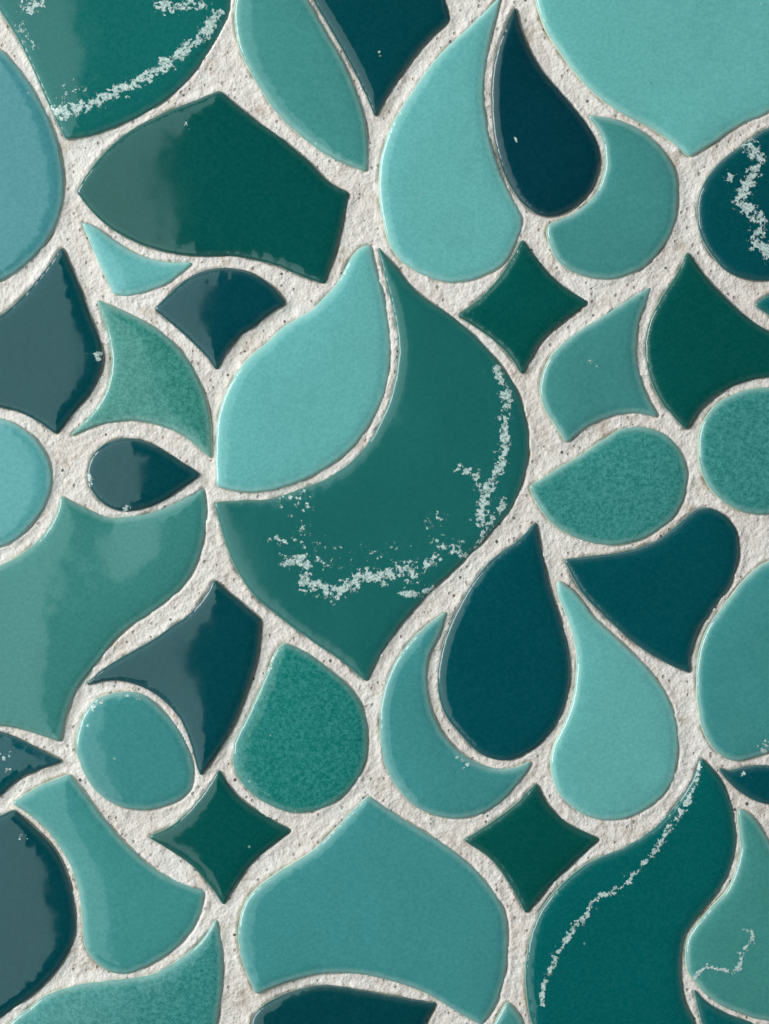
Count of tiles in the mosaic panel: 46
